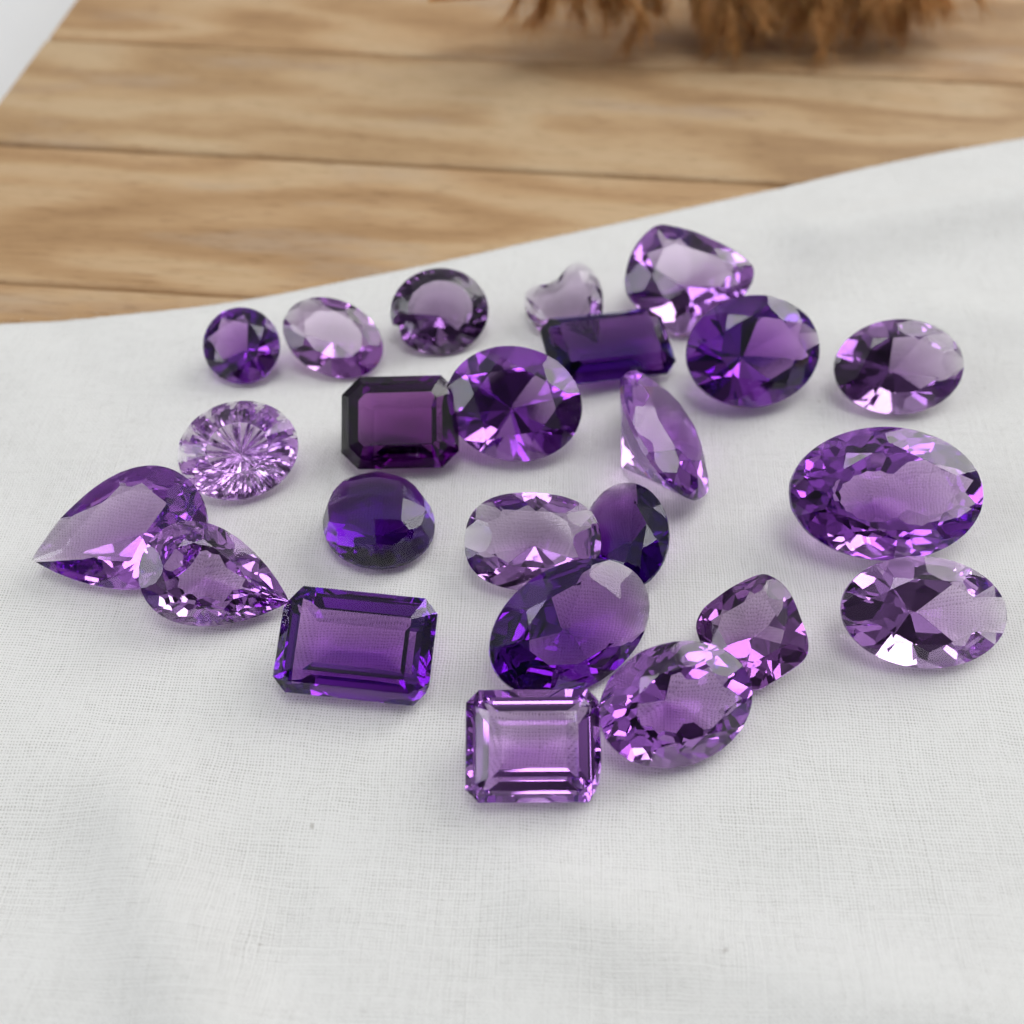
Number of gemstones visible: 24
